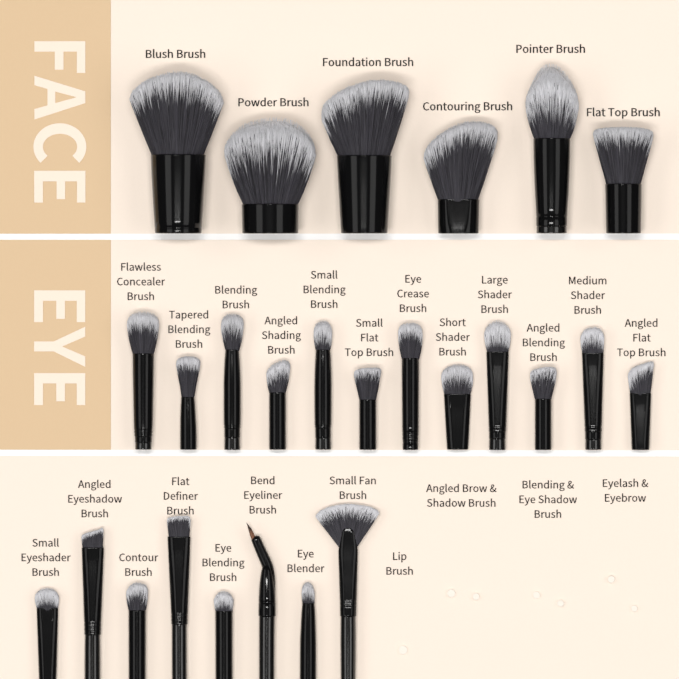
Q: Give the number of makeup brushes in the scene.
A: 26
